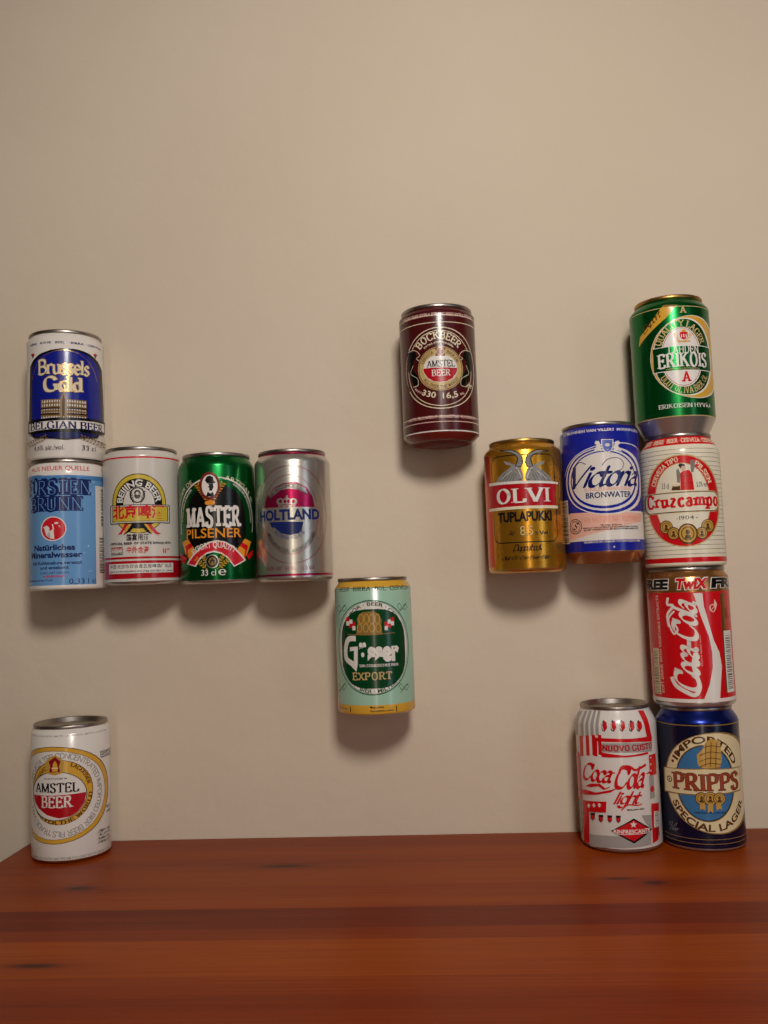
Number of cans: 15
